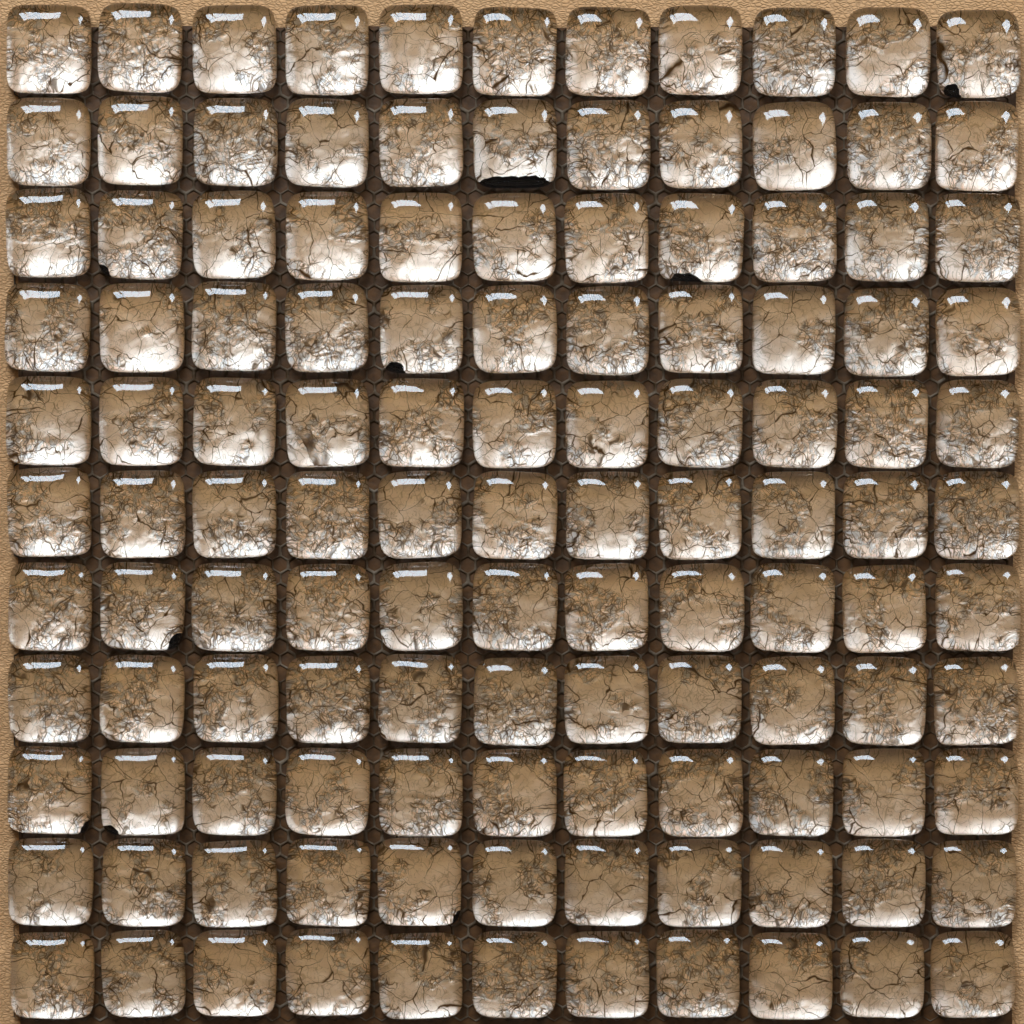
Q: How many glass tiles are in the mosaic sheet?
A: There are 121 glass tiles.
